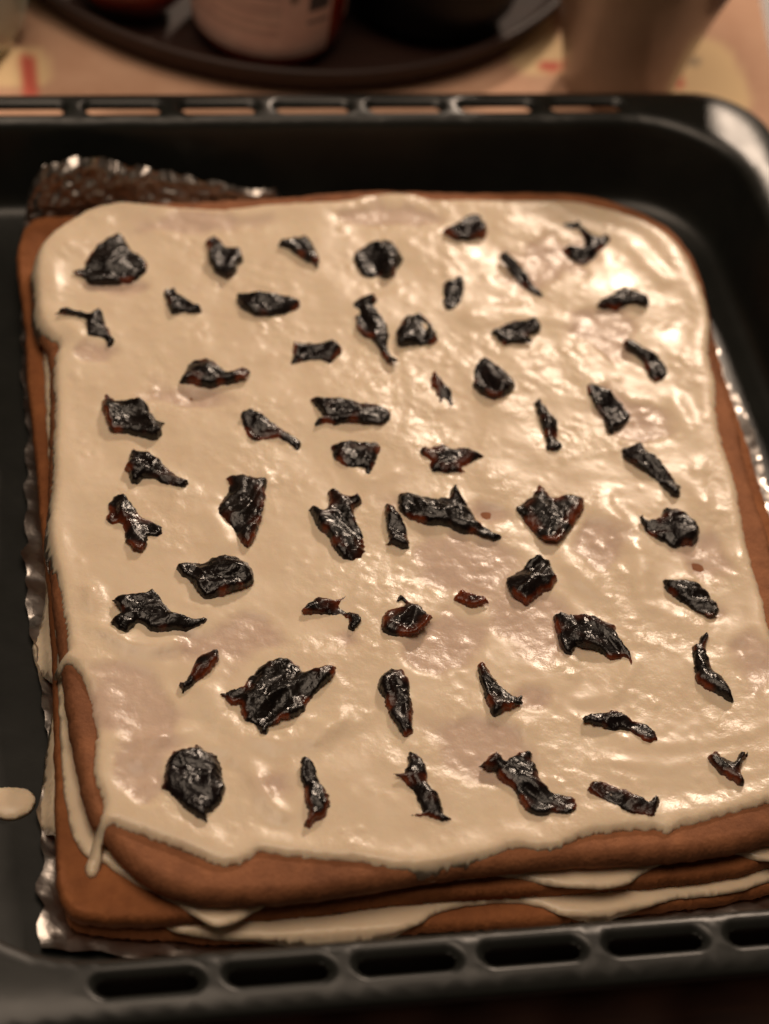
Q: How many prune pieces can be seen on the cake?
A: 56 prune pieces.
